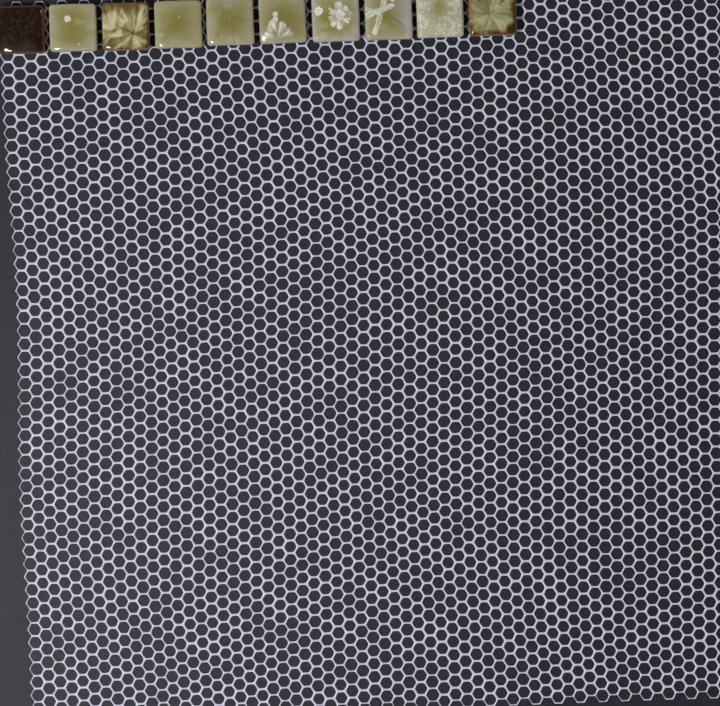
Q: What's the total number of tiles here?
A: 10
